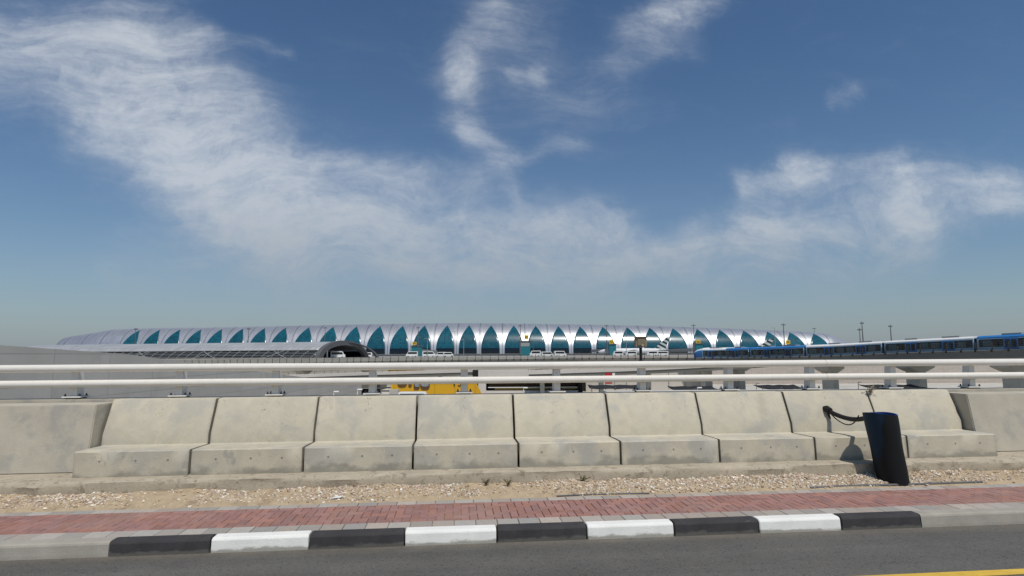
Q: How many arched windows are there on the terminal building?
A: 31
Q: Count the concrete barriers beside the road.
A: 9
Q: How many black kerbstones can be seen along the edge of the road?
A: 5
